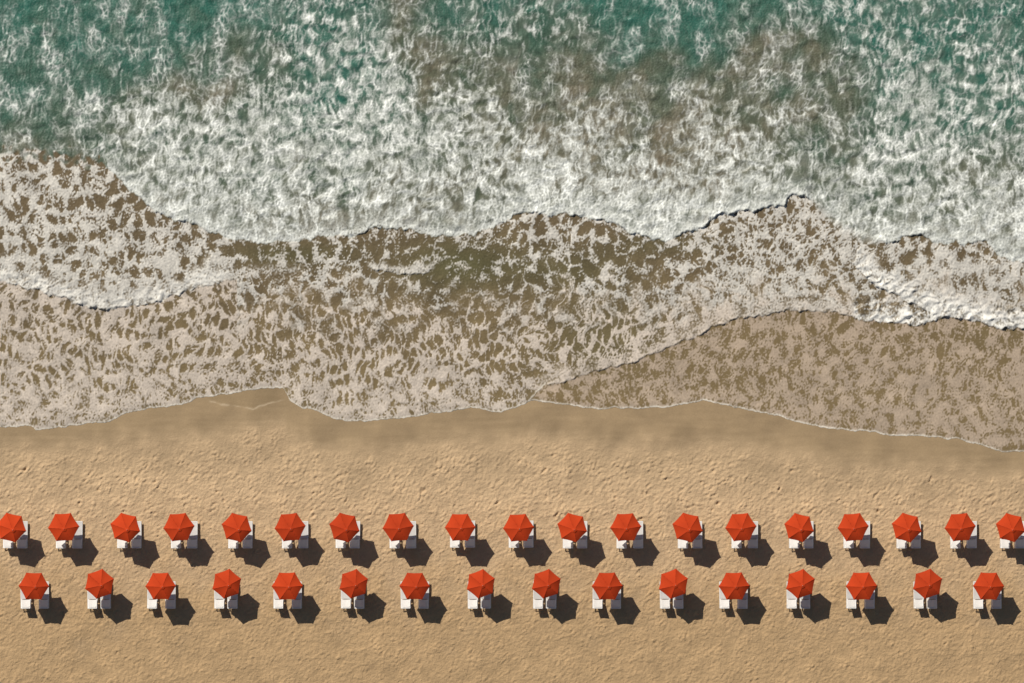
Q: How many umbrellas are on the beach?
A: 35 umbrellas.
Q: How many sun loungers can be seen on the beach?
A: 70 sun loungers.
